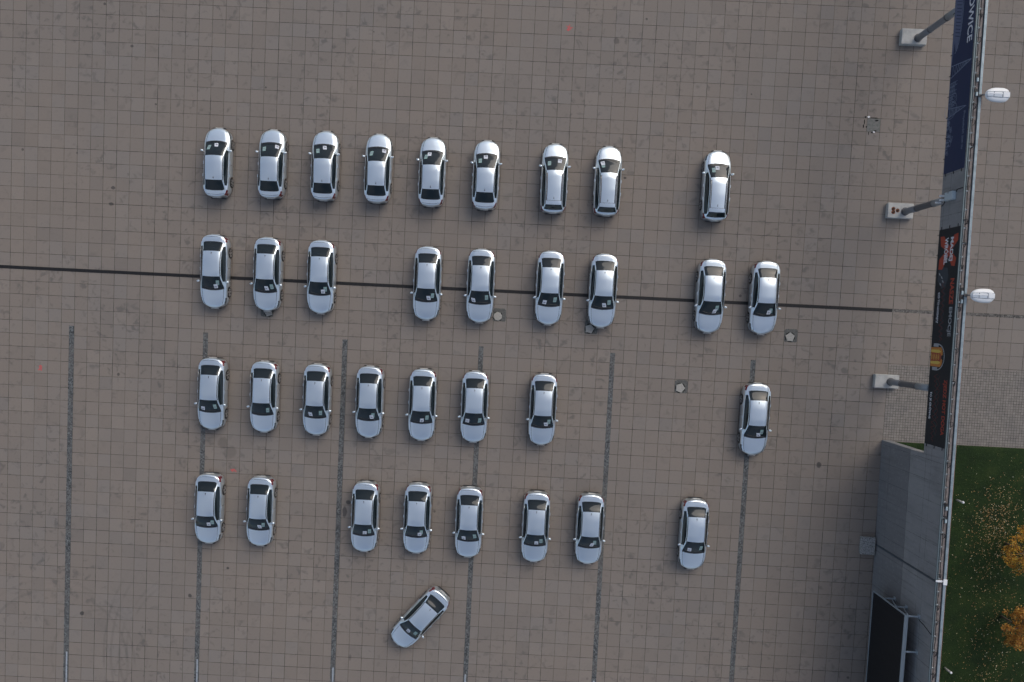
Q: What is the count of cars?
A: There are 35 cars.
